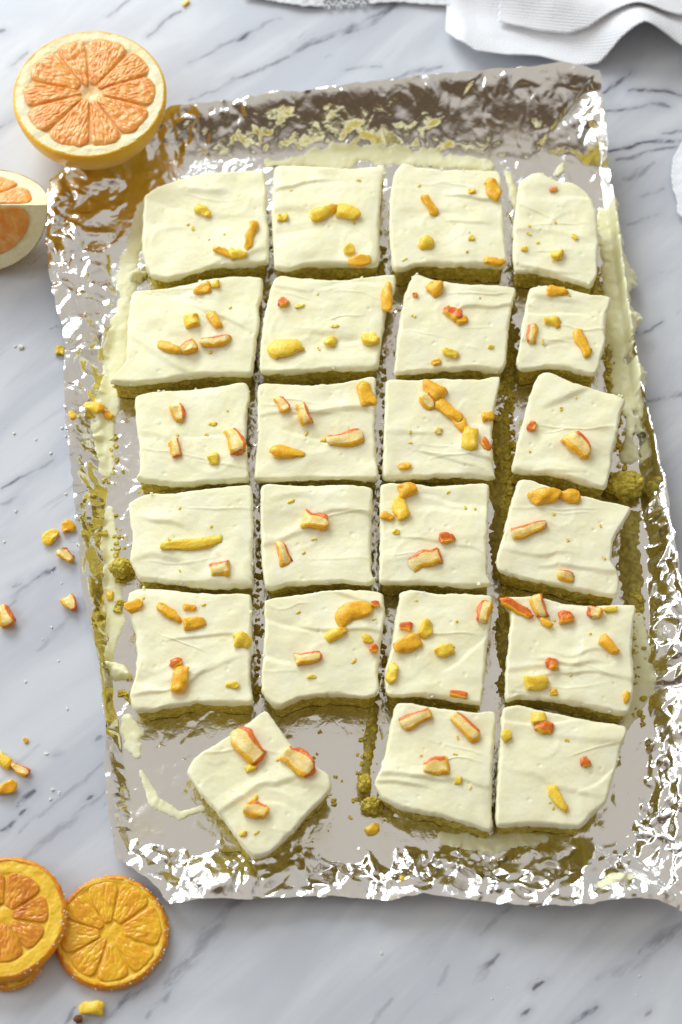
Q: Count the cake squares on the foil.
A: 23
